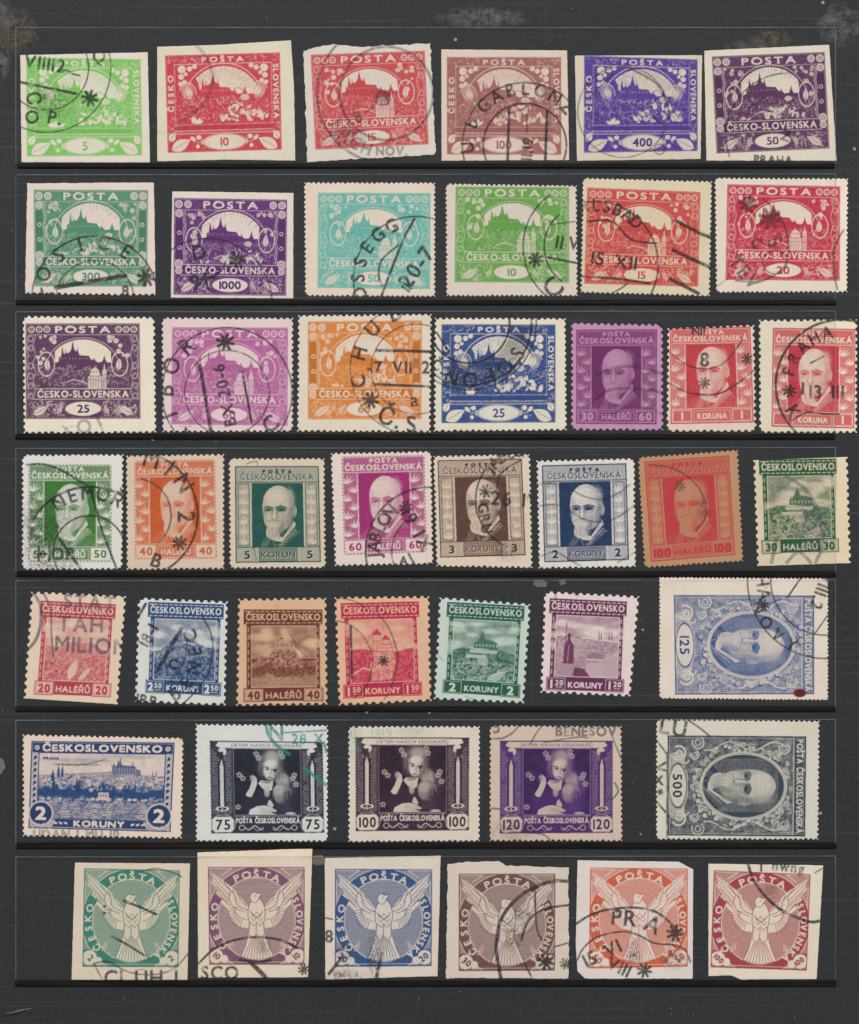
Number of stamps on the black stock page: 45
